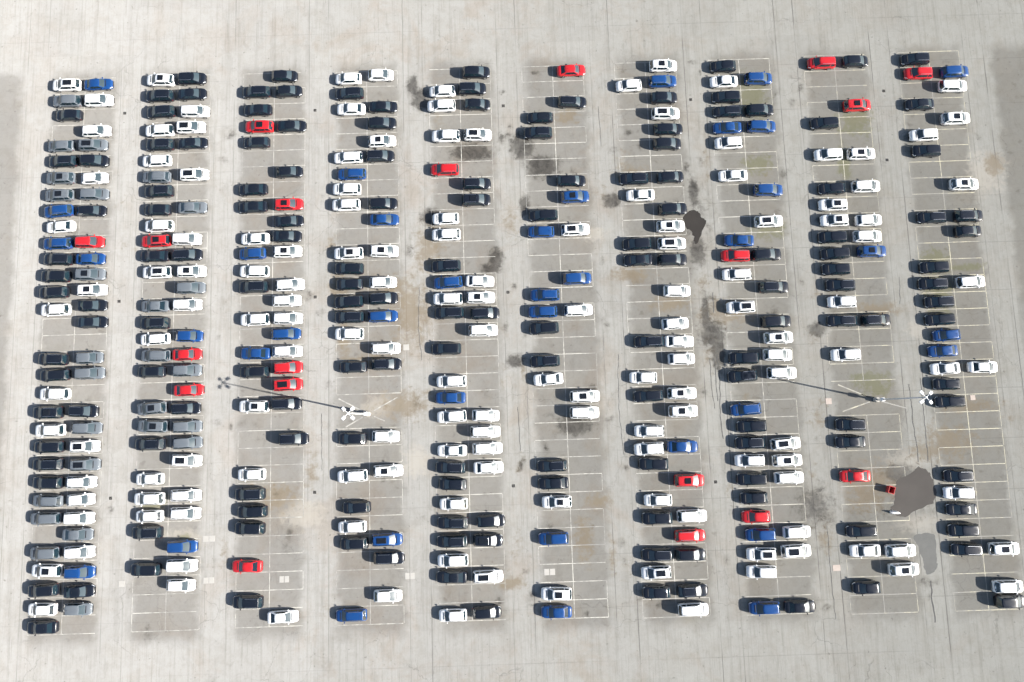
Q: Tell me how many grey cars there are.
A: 26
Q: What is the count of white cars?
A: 150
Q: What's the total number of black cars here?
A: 157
